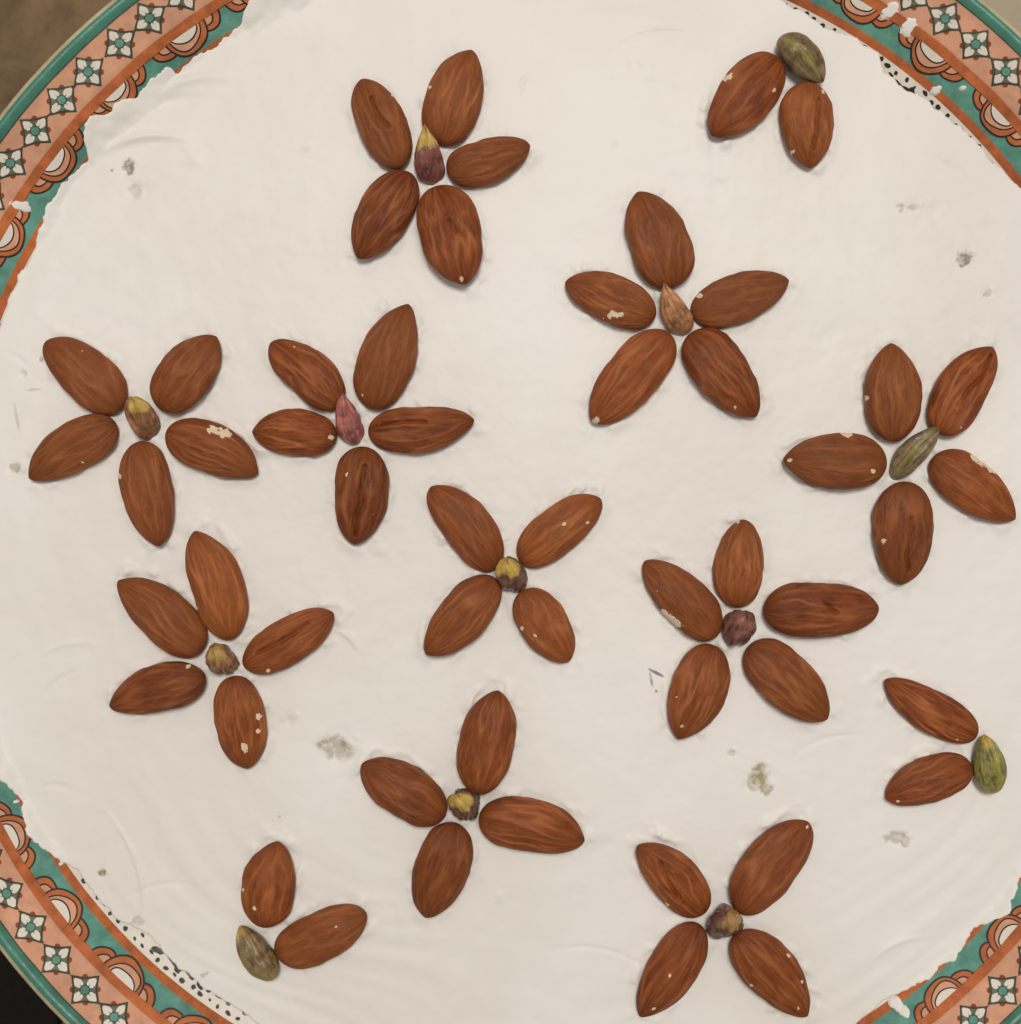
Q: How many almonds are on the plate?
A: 53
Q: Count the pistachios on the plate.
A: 13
